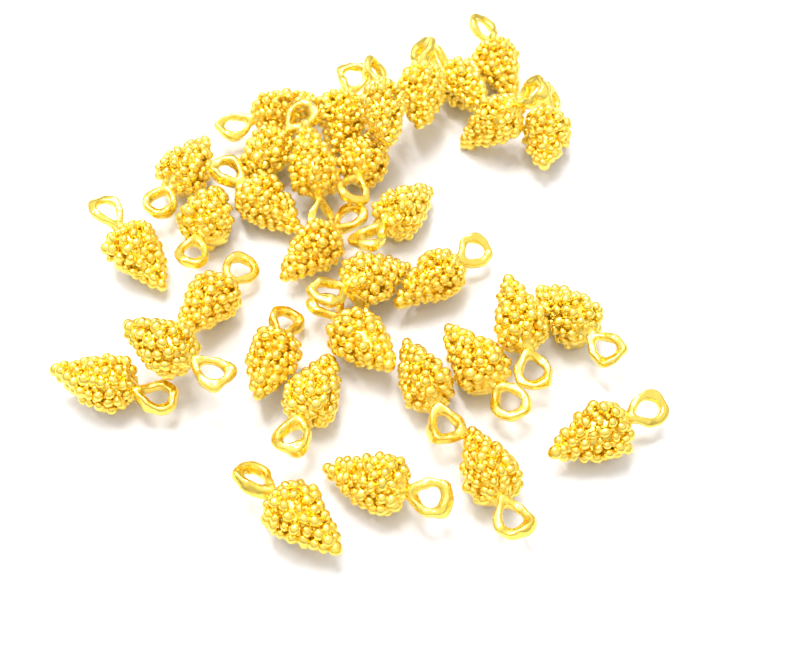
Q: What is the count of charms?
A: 33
